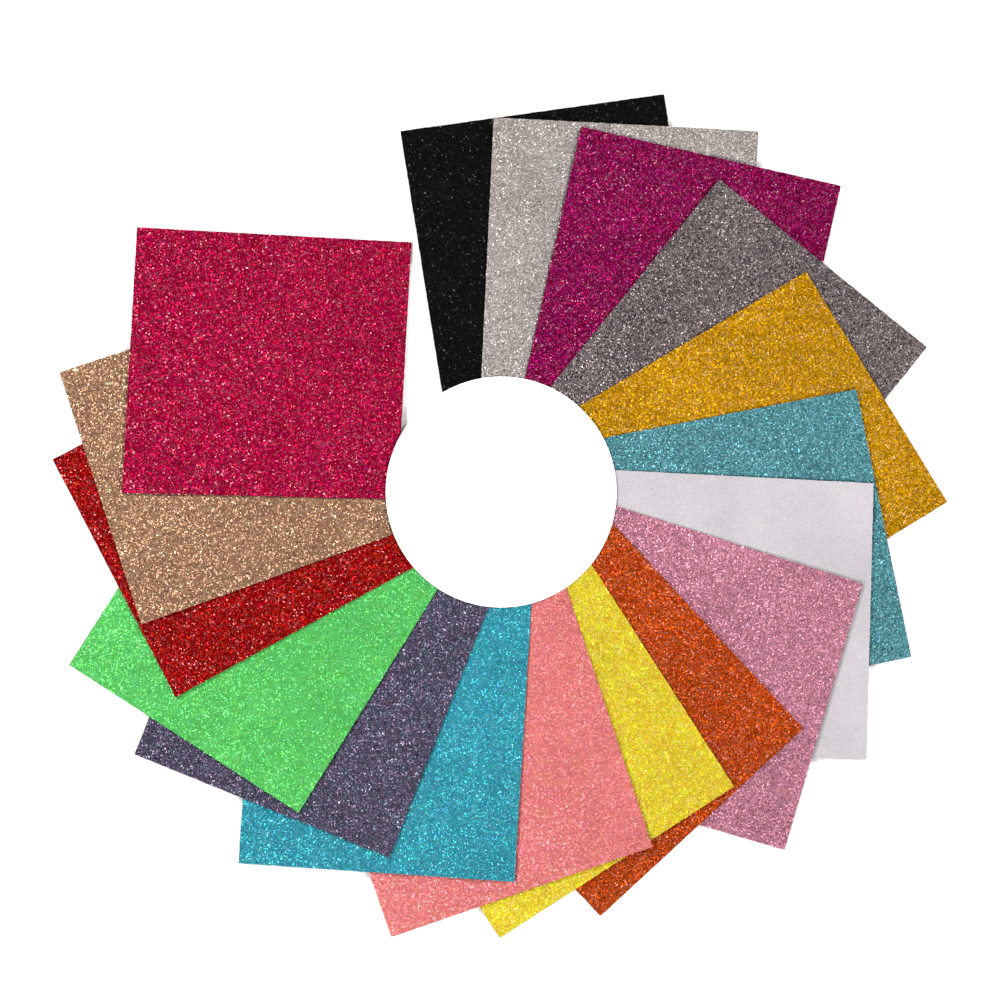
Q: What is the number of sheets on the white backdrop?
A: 17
